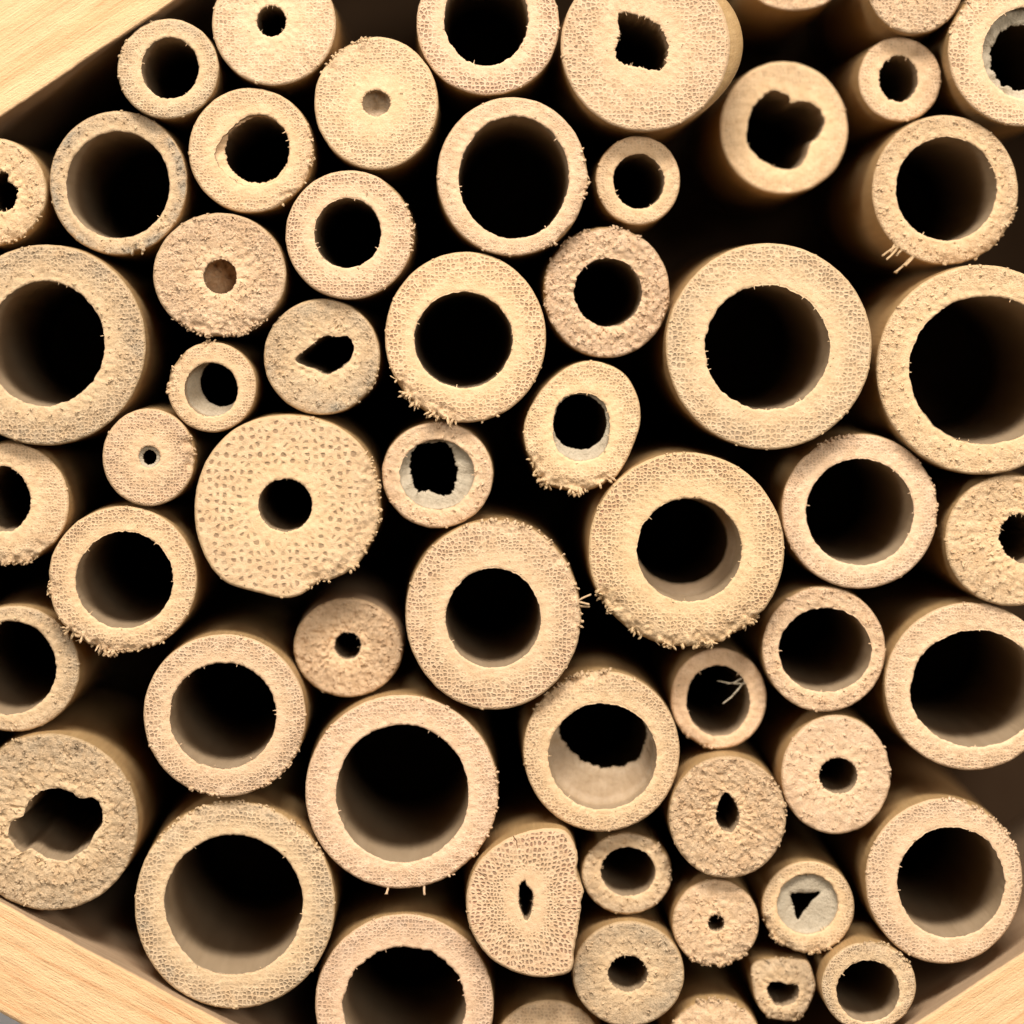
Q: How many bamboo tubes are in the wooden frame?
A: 58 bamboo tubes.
